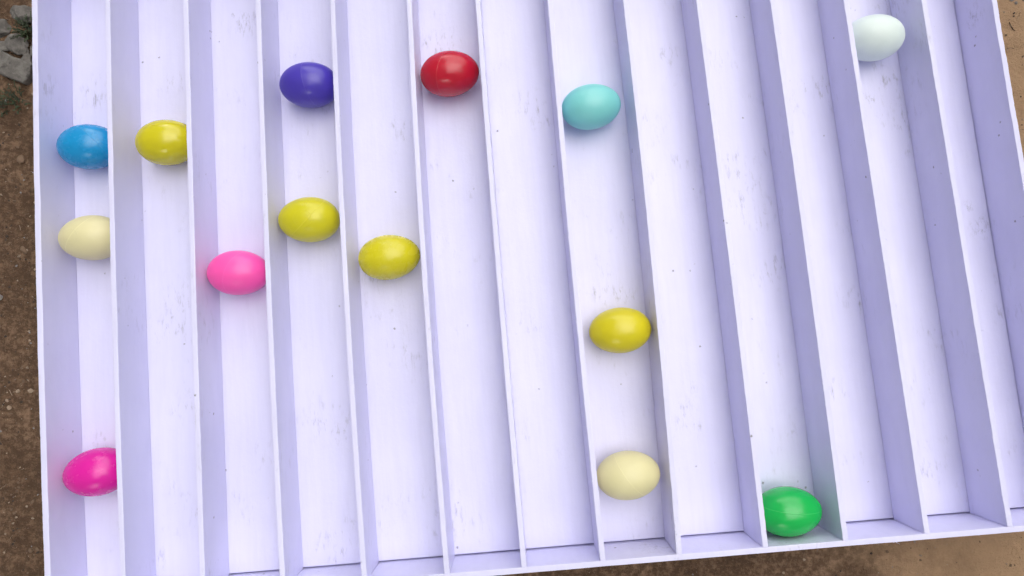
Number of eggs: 14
